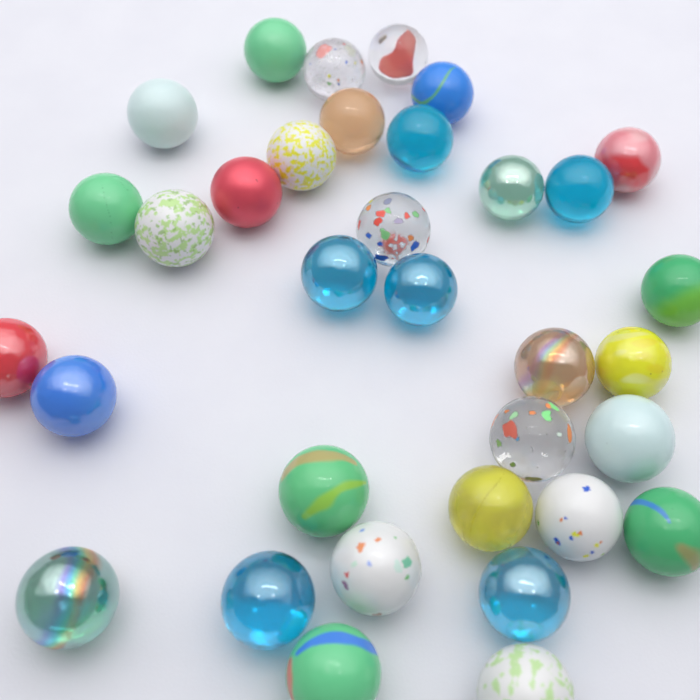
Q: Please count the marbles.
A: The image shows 34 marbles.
